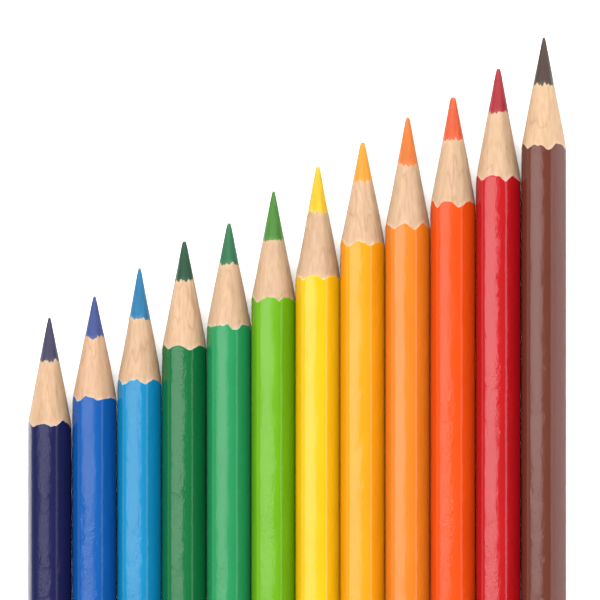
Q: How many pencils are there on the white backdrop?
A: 12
